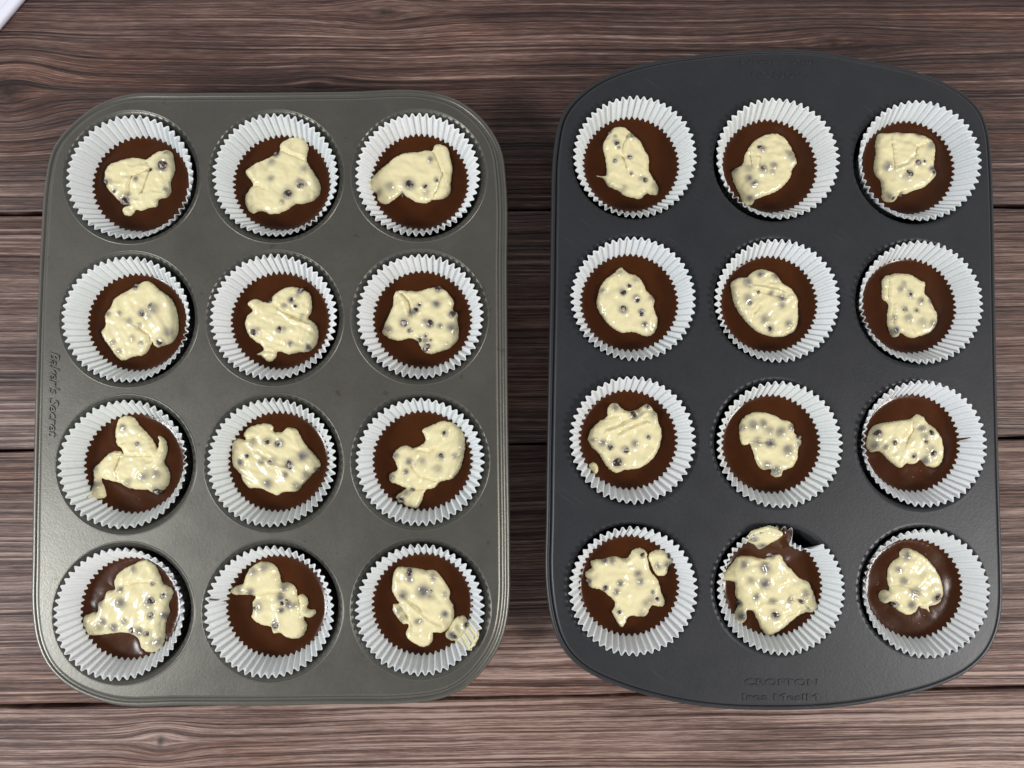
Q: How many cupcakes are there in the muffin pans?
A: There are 24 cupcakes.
